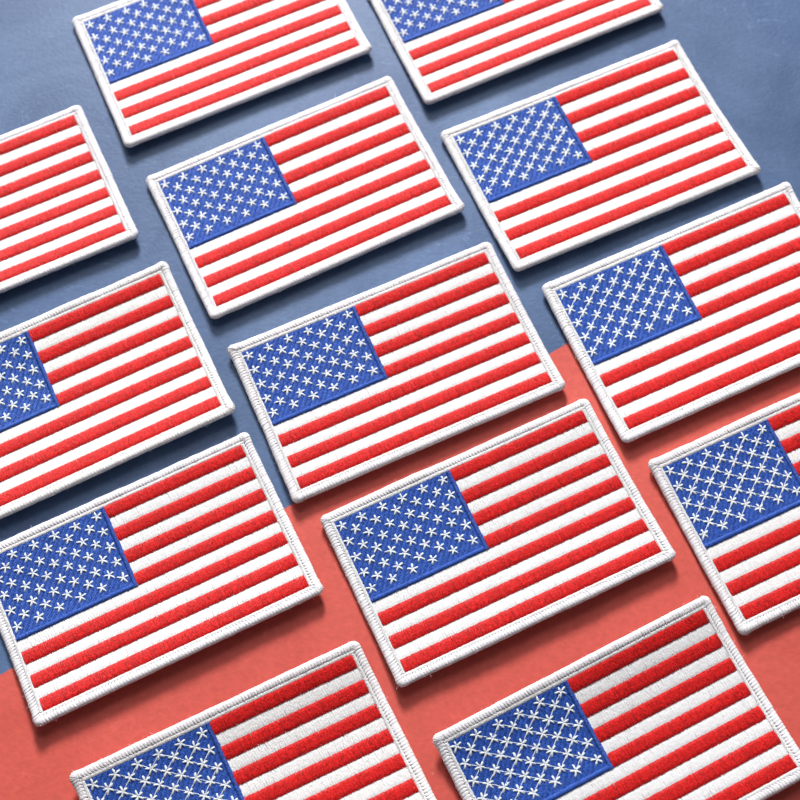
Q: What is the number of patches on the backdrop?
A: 13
